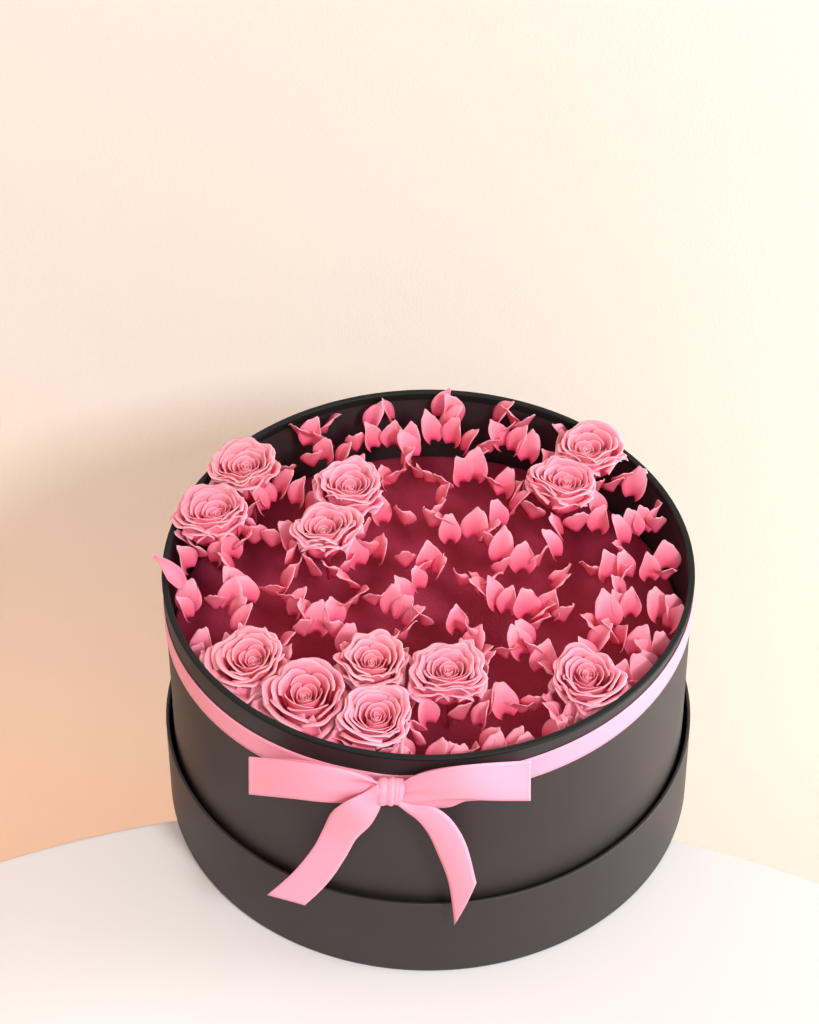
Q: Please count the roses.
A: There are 12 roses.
